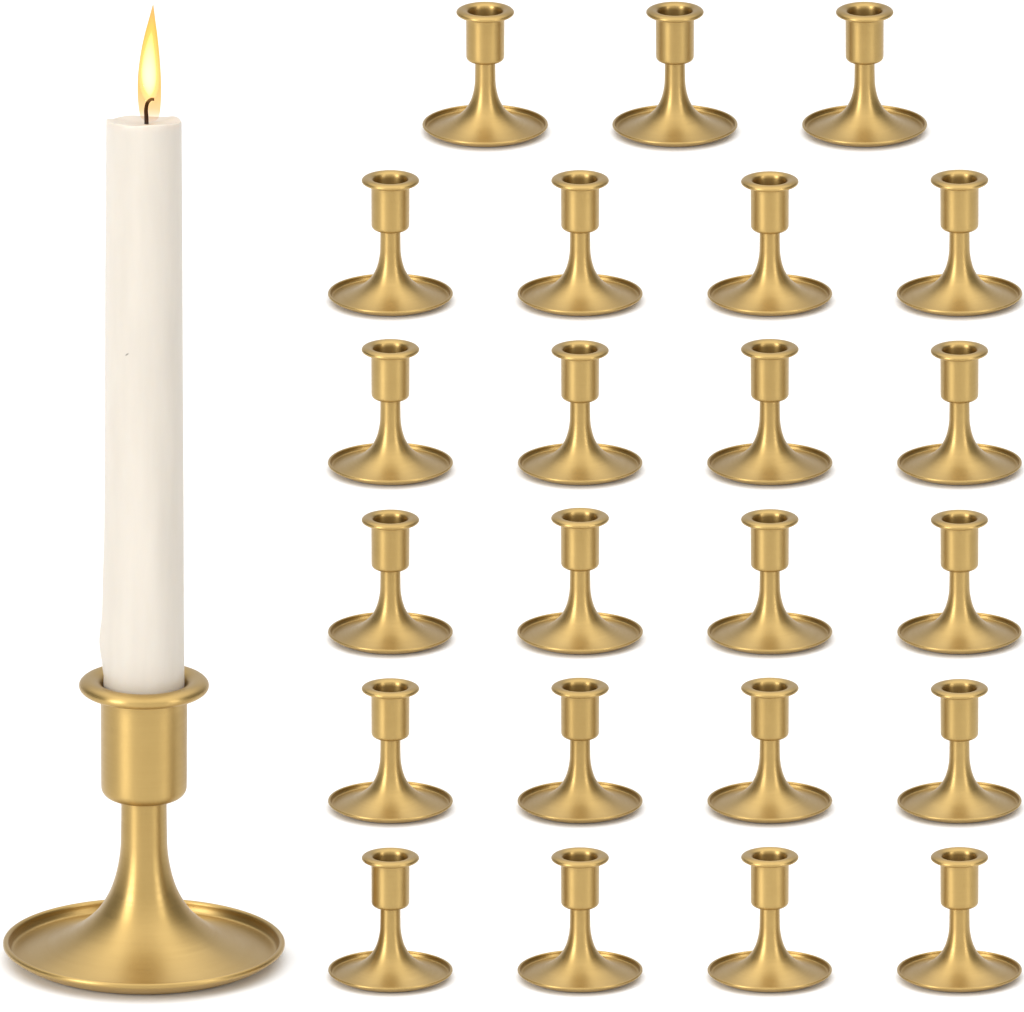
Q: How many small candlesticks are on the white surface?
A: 23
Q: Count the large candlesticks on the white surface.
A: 1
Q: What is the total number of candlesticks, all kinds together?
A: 24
